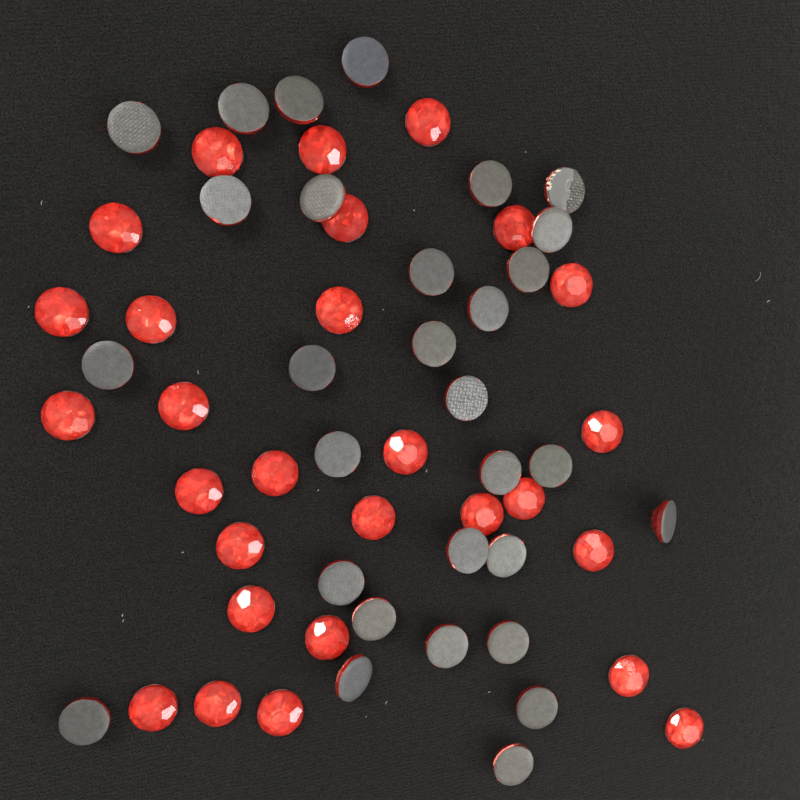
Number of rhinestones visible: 58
